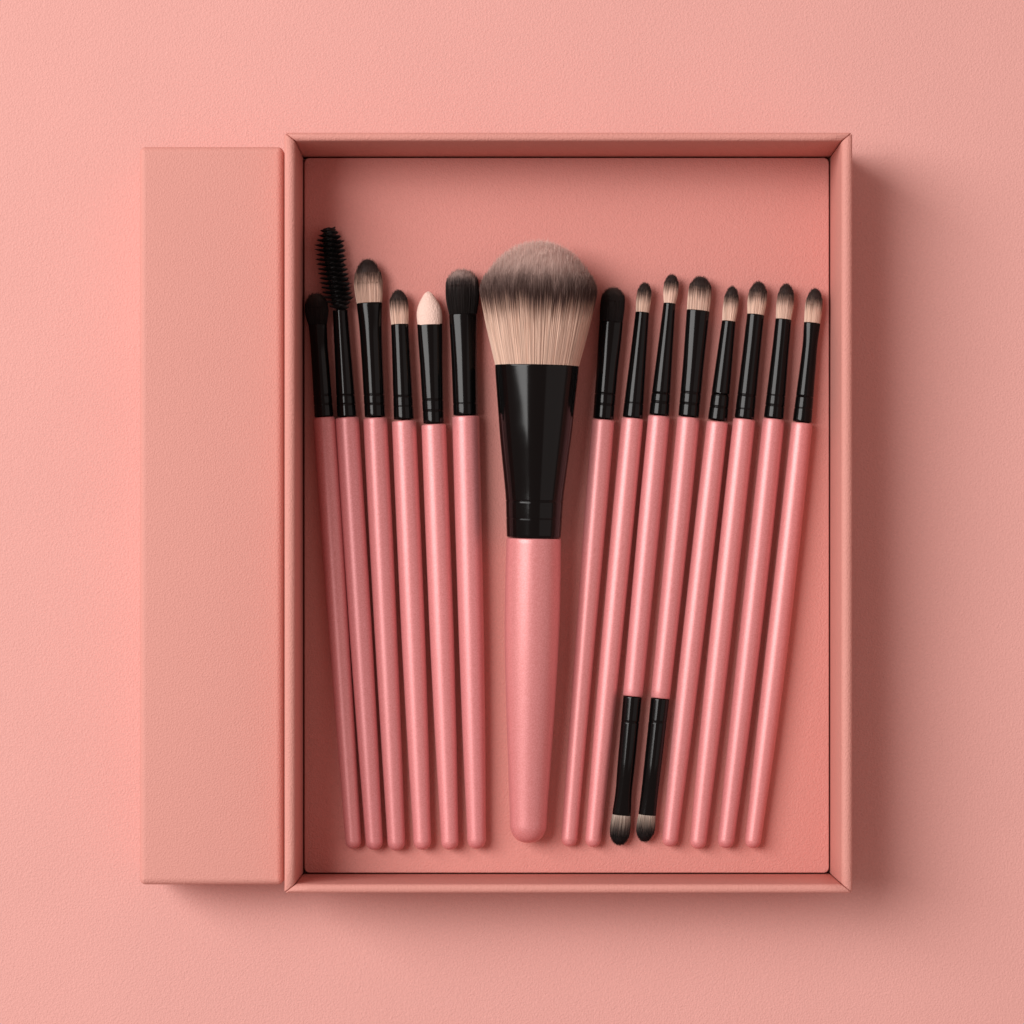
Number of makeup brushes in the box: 15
